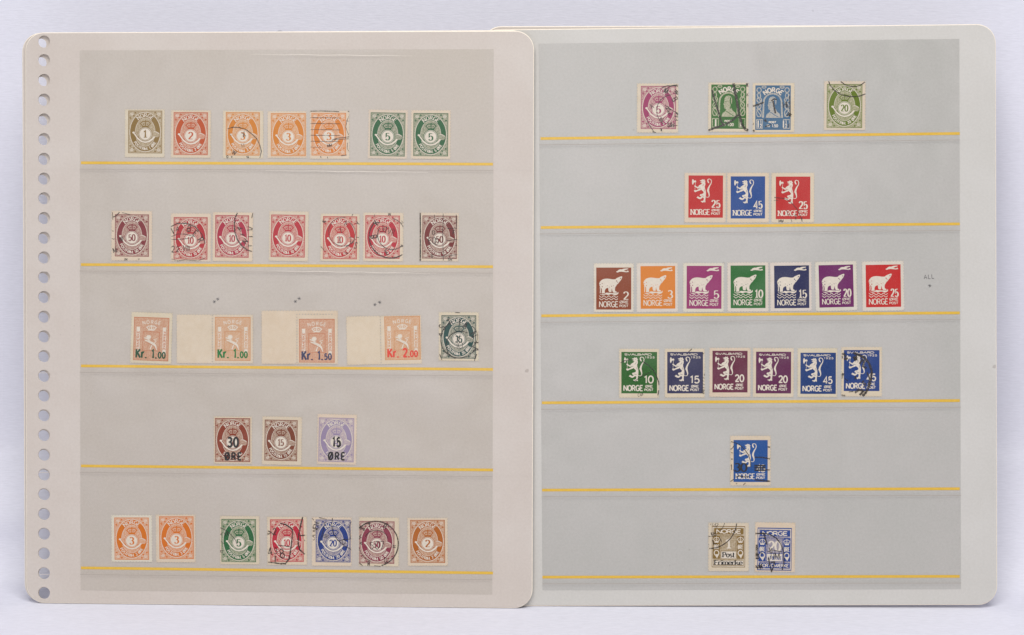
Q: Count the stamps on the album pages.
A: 52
